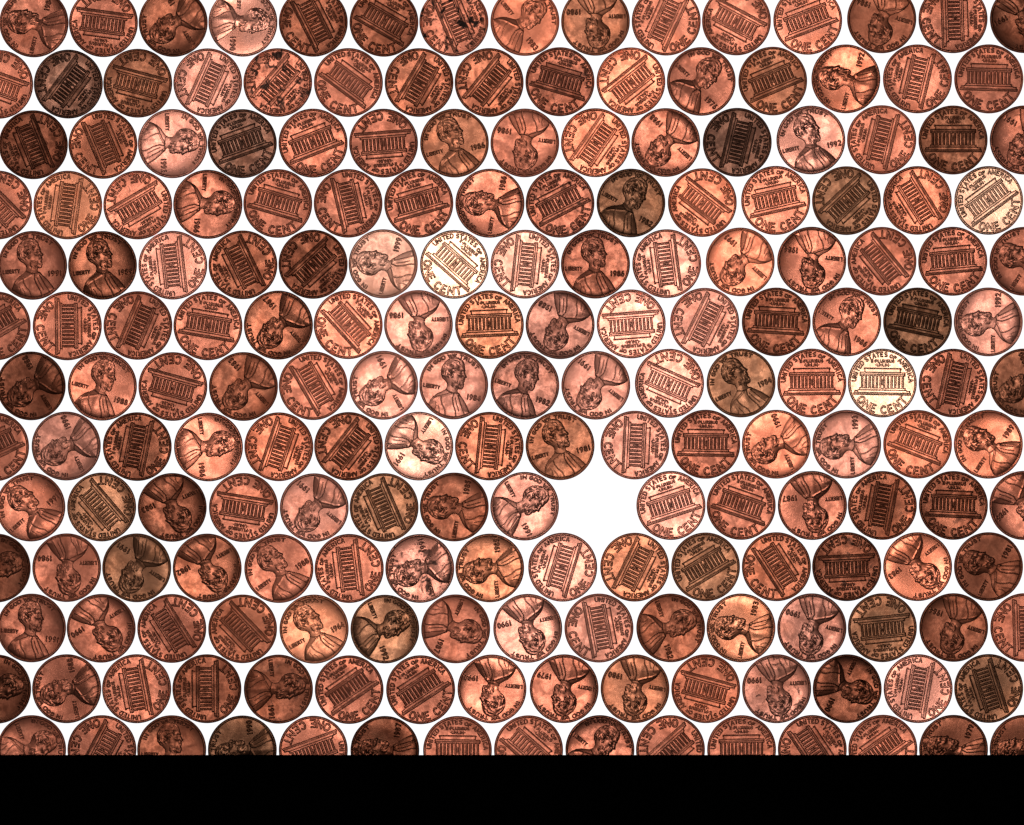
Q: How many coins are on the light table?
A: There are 194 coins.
